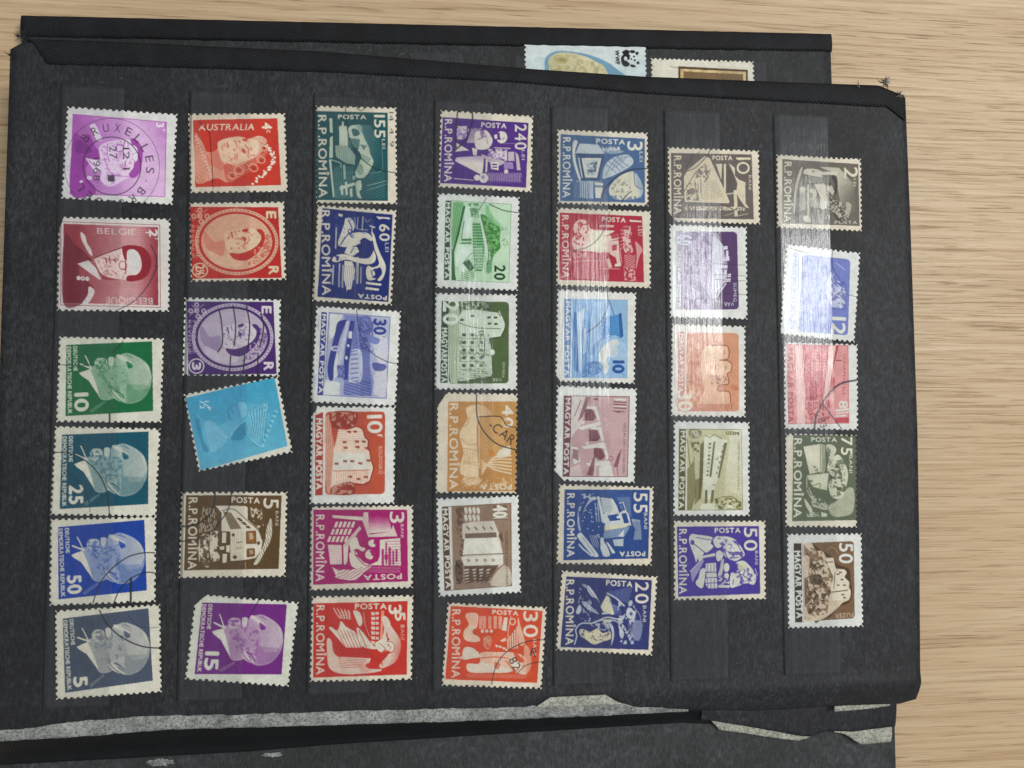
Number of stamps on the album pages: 42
